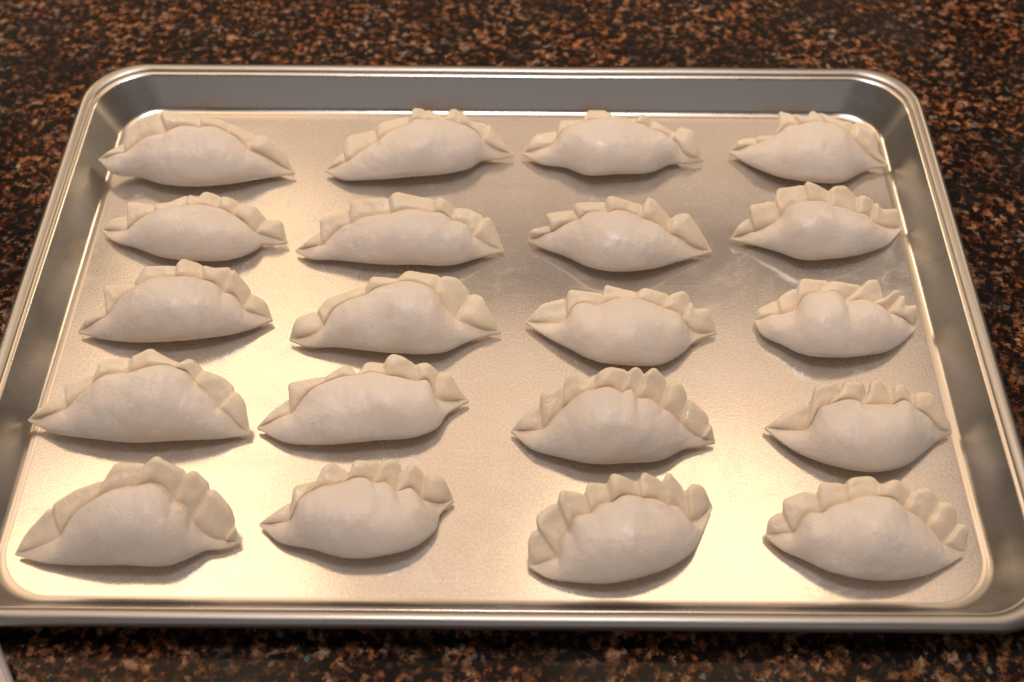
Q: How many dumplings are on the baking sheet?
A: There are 20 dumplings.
